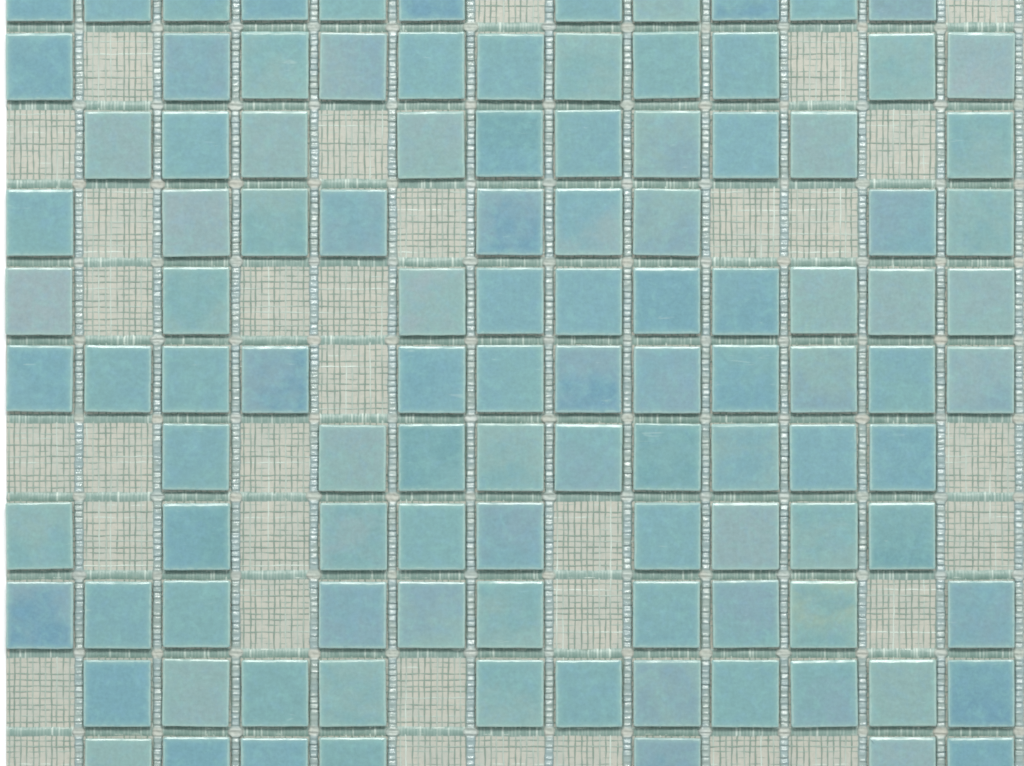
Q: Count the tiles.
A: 109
